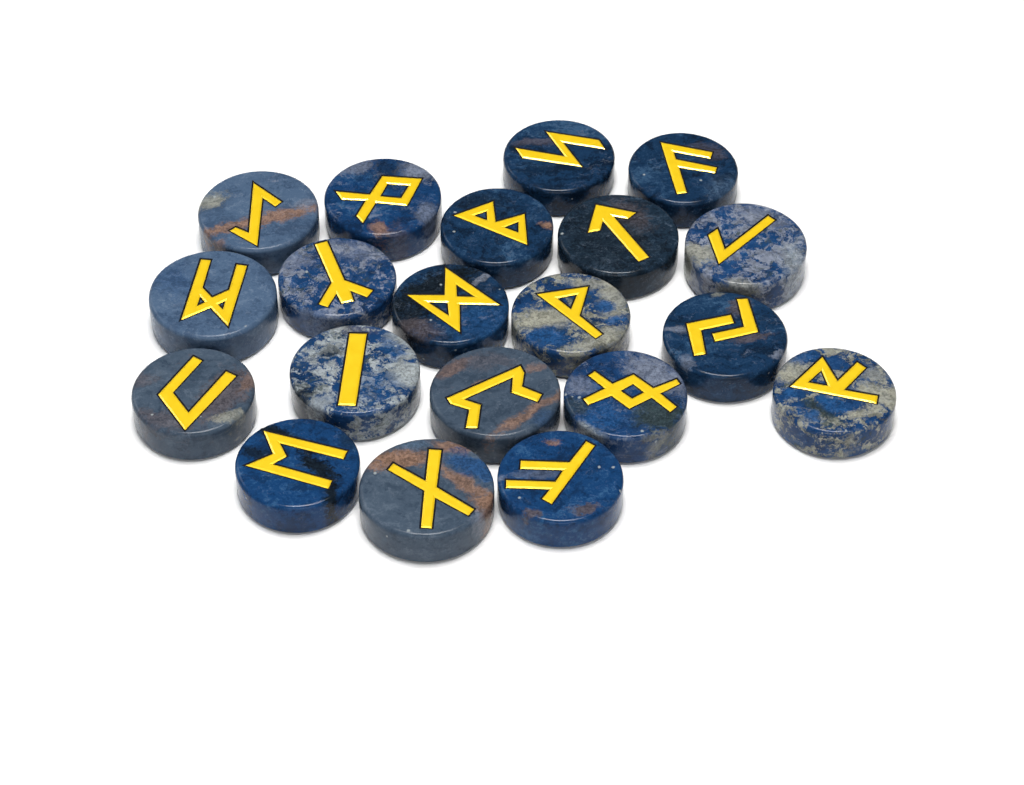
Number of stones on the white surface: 20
